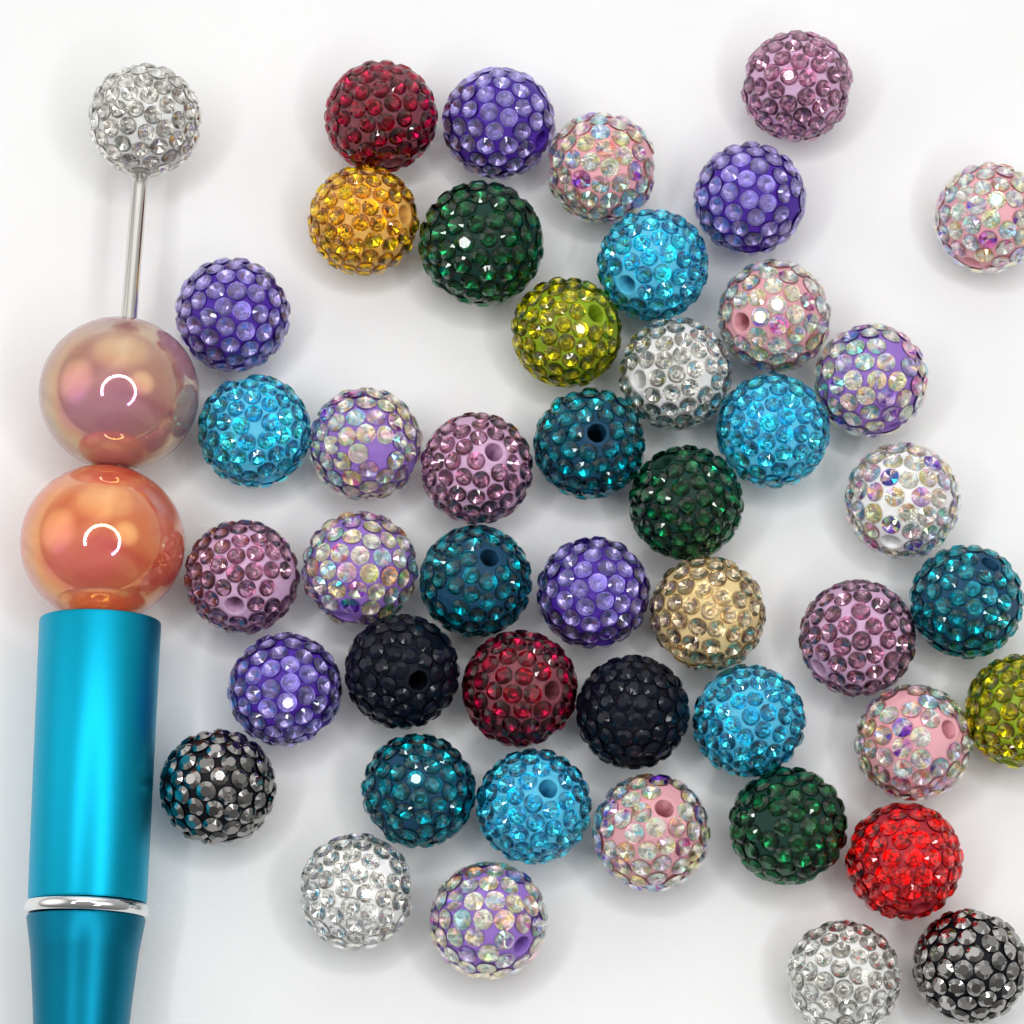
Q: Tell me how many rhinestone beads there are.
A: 46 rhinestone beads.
